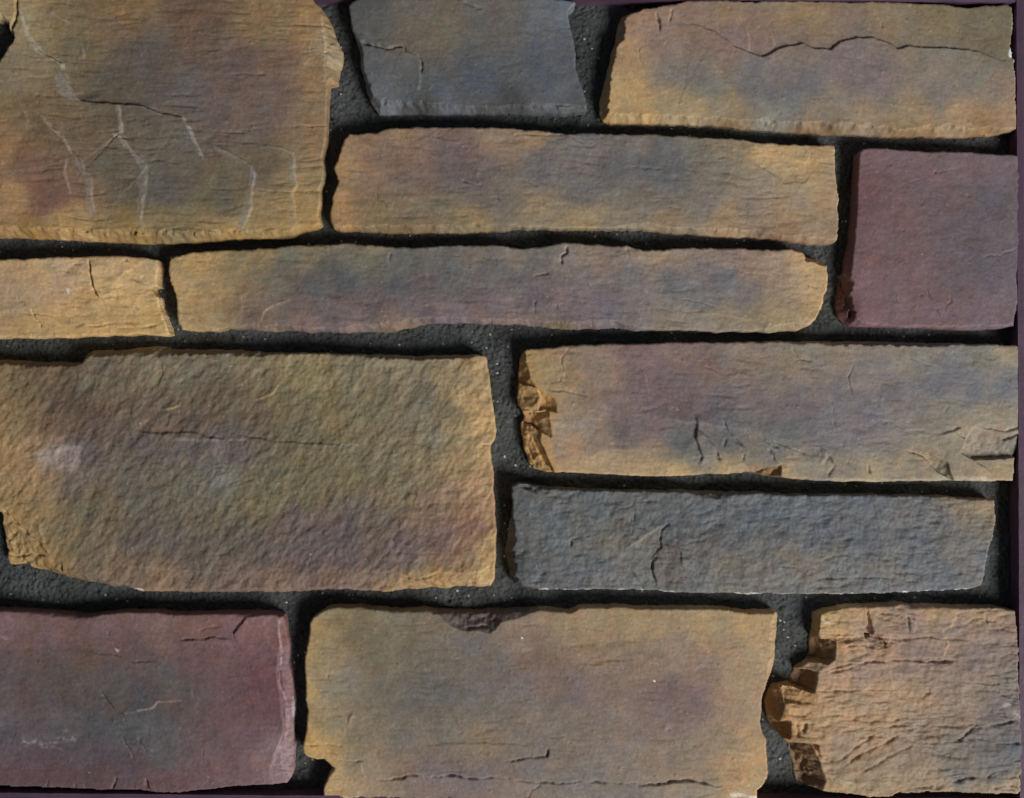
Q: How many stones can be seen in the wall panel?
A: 13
